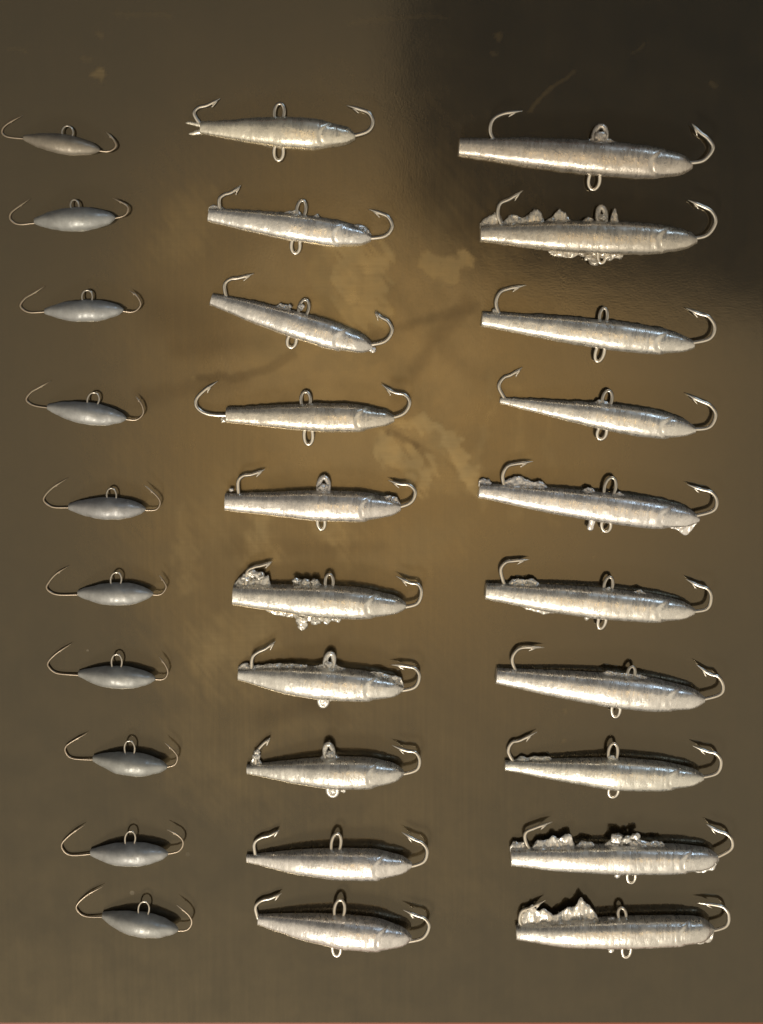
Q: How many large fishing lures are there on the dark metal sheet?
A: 10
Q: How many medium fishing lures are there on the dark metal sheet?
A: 10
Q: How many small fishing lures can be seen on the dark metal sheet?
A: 10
